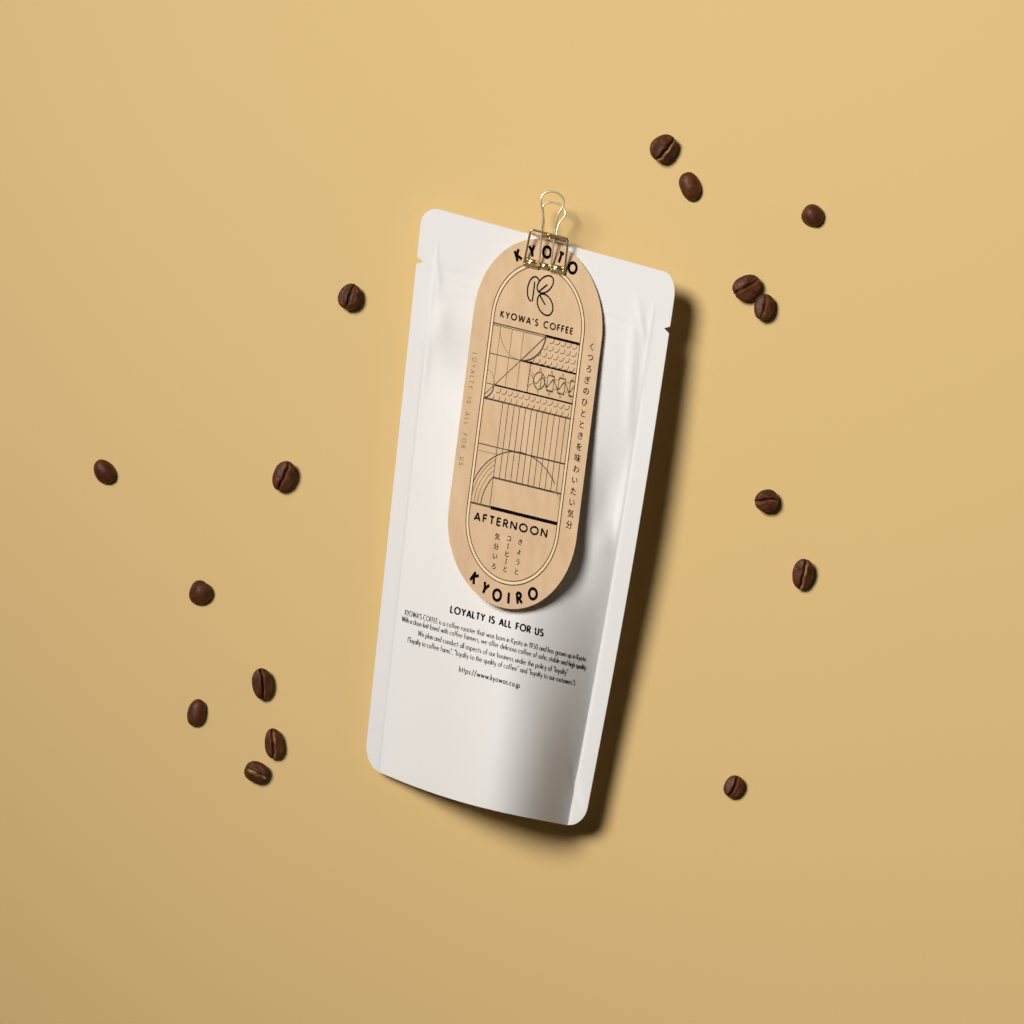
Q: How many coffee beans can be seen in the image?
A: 16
